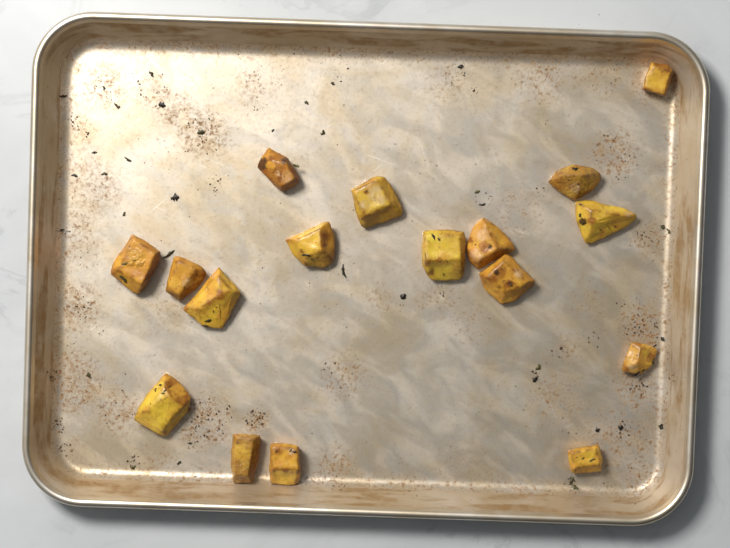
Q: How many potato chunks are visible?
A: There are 17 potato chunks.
